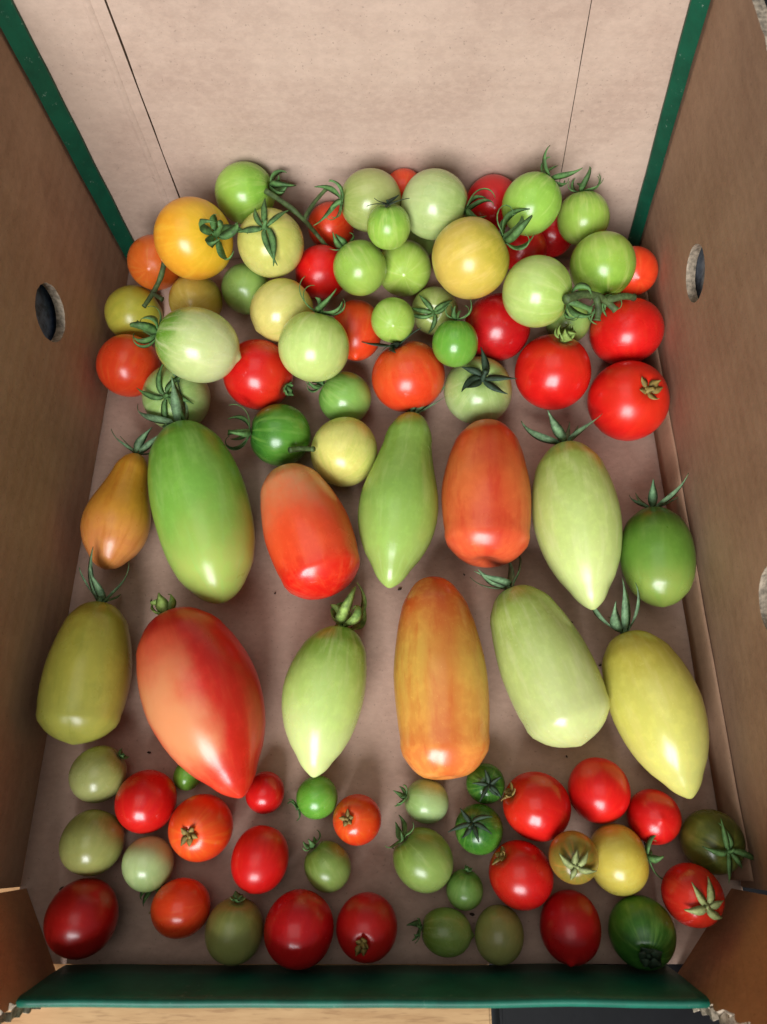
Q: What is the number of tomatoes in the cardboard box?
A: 91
